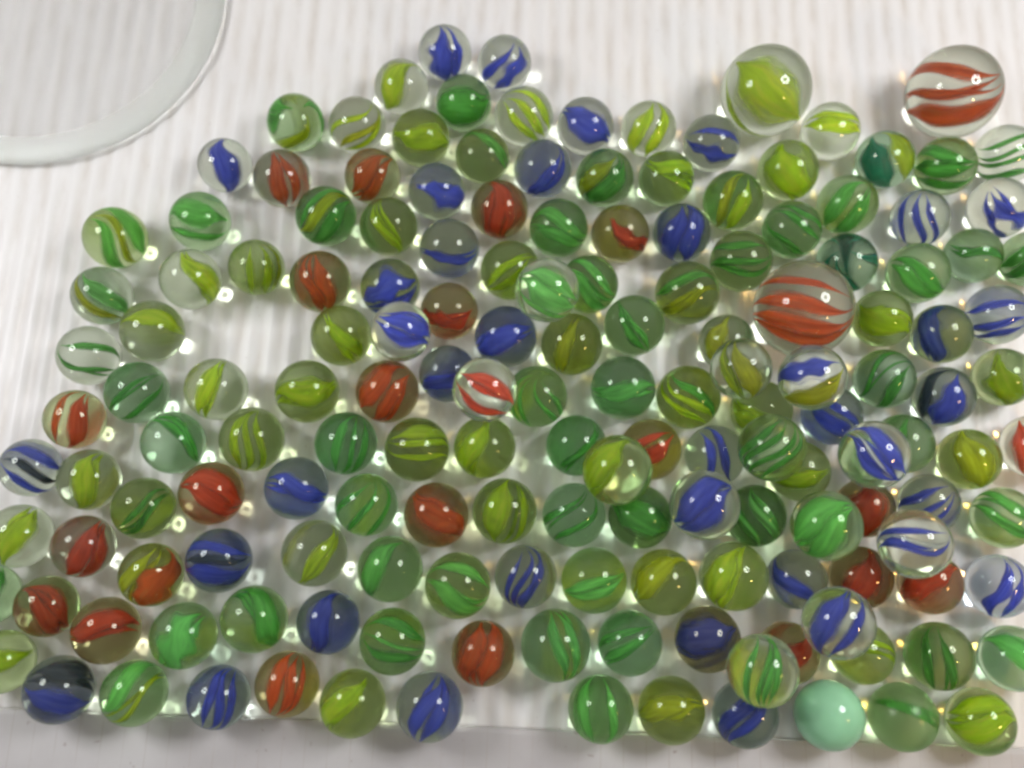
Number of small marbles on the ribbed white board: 158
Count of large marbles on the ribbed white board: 3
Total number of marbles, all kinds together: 161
